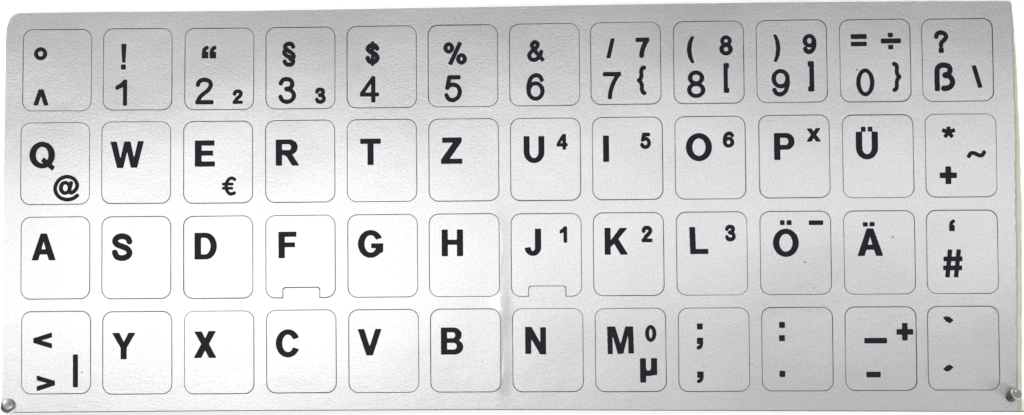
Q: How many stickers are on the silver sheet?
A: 48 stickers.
